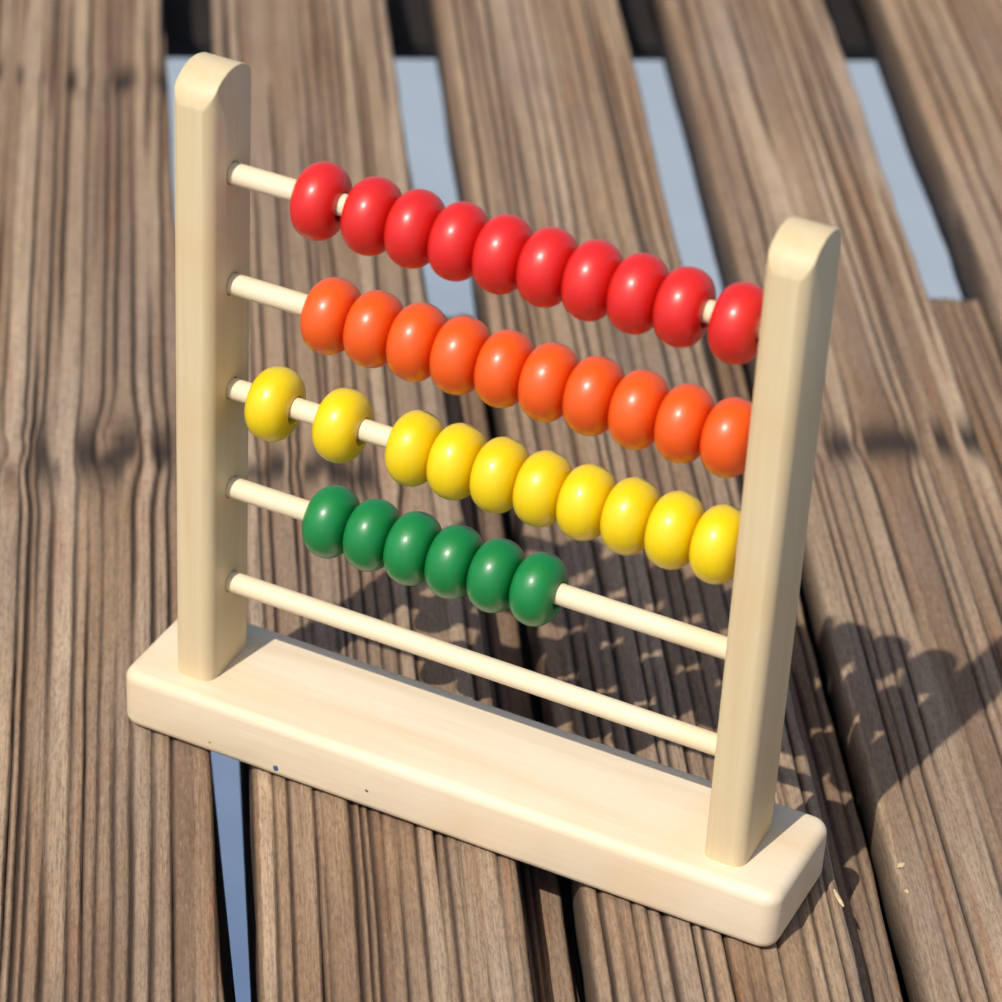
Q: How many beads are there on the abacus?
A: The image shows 36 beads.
